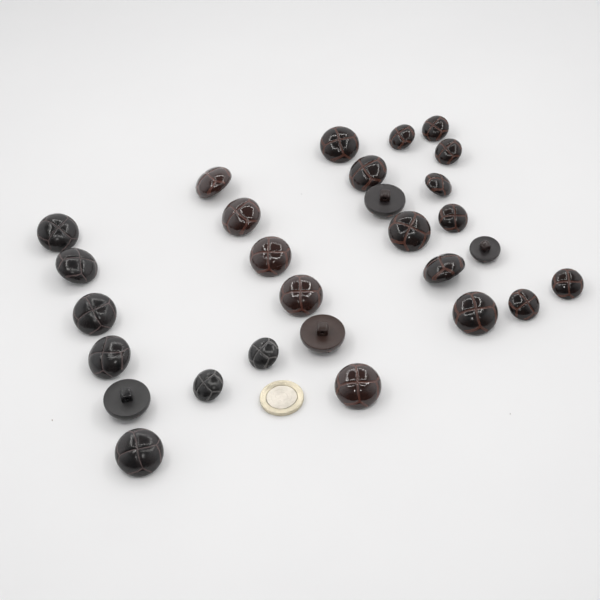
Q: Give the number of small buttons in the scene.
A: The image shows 10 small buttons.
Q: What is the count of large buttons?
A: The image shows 18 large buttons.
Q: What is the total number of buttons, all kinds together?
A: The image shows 28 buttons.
